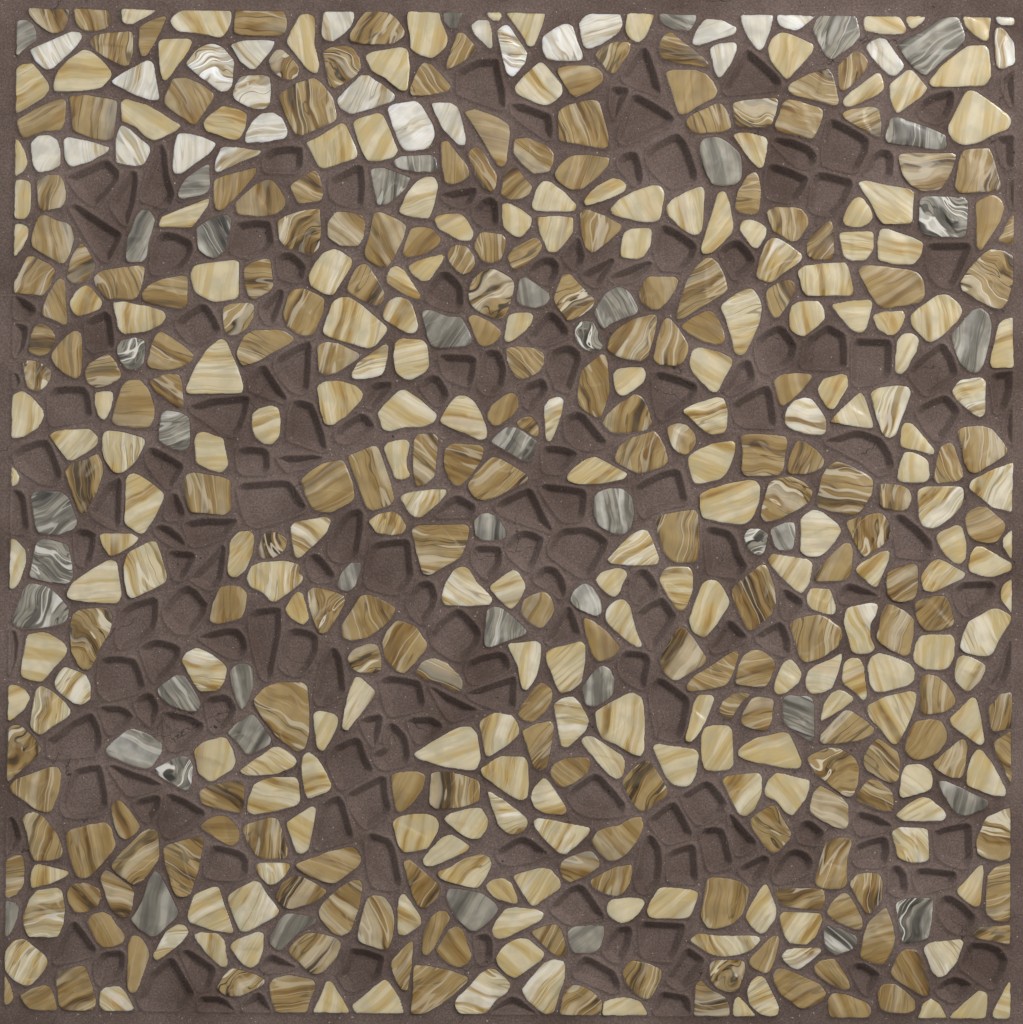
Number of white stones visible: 26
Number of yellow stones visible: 200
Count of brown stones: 198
